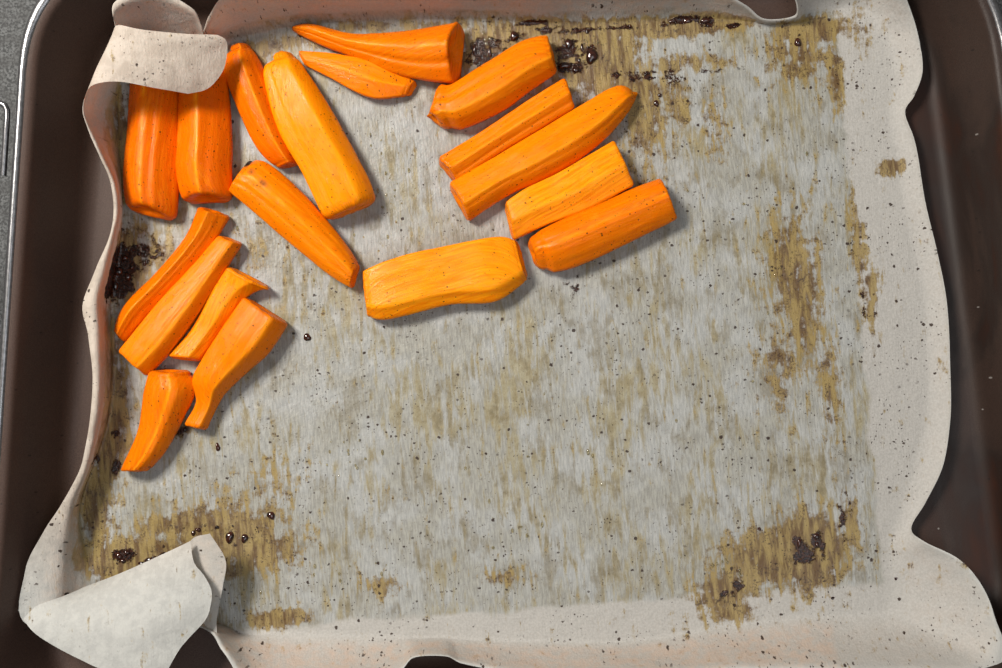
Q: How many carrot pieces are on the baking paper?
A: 18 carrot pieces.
